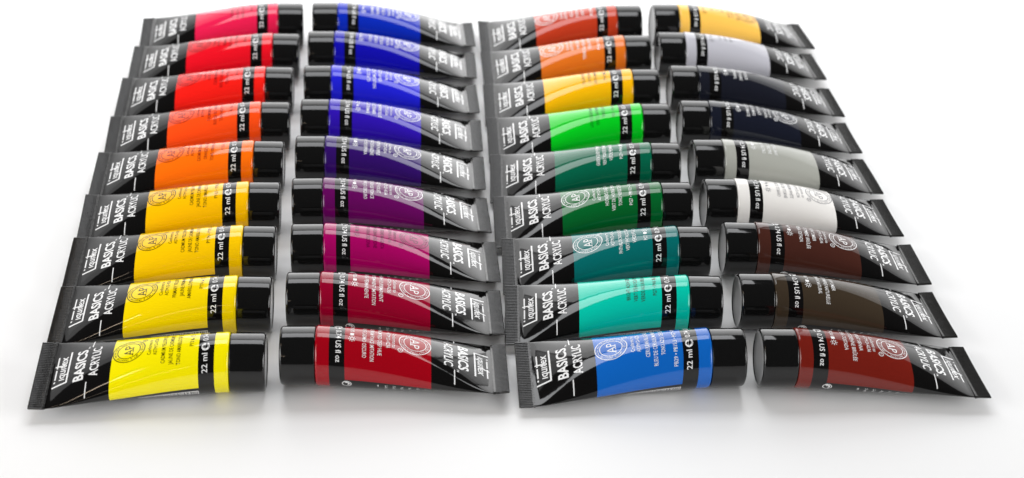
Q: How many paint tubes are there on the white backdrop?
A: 36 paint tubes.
